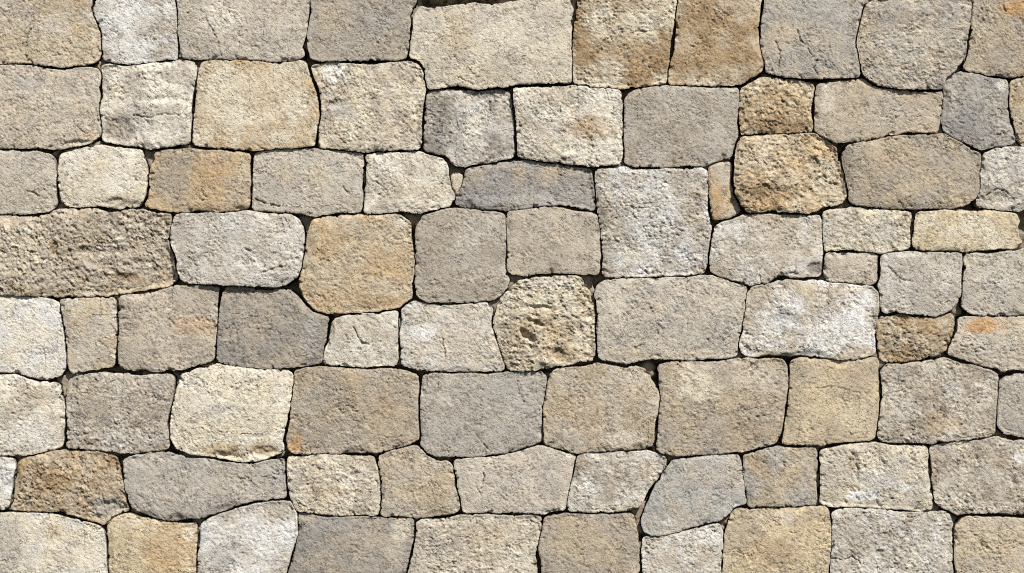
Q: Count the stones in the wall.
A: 86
